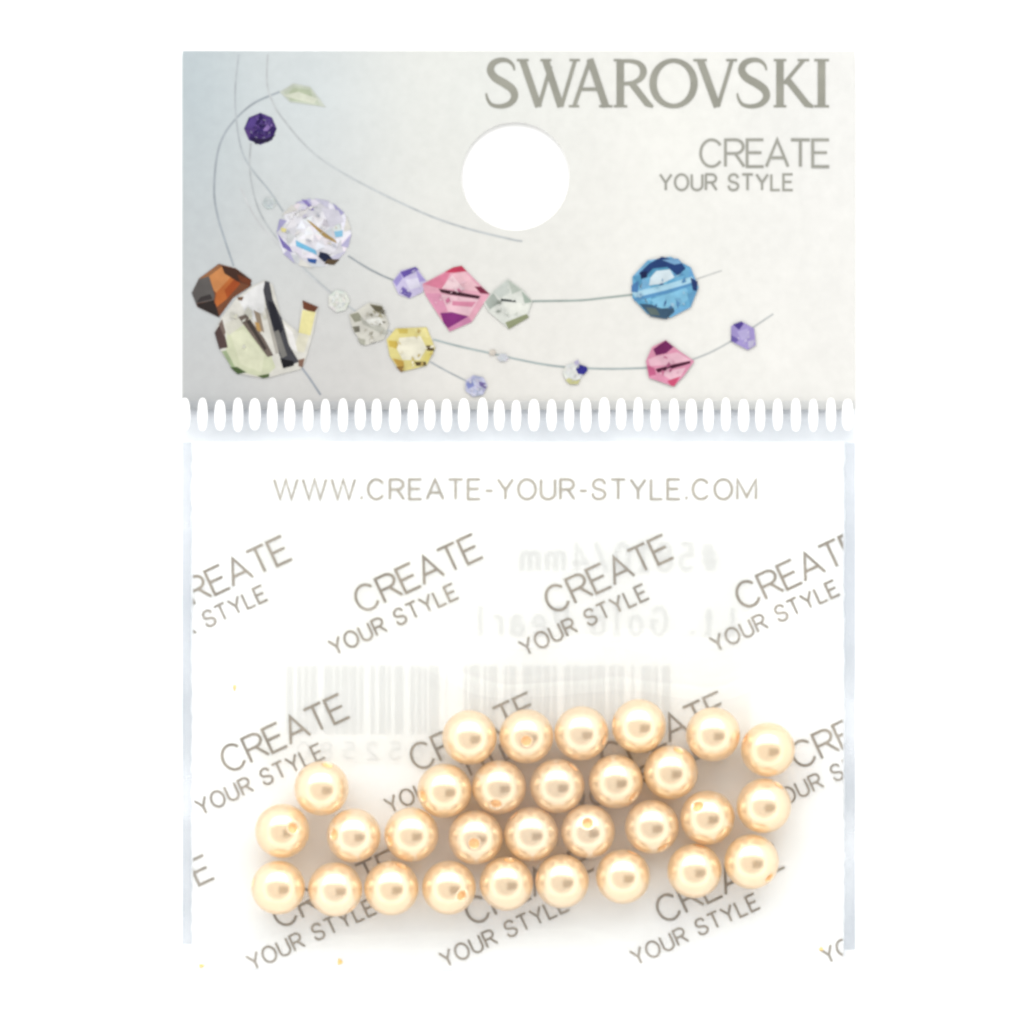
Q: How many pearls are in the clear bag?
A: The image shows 30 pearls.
